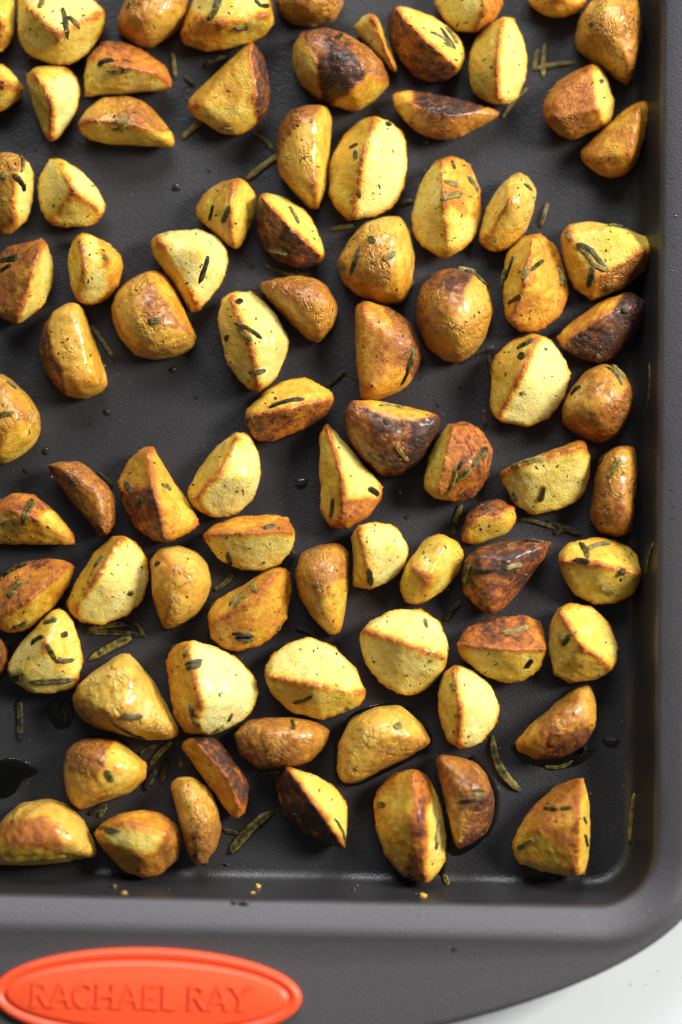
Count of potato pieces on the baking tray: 86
